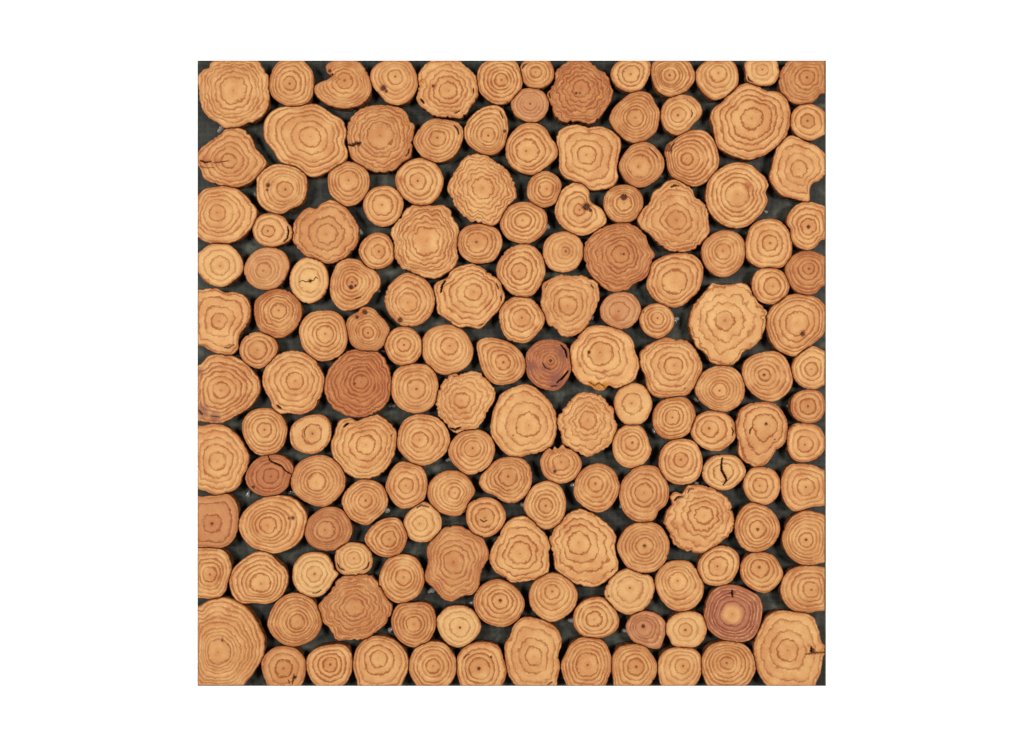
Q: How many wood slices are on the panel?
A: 159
